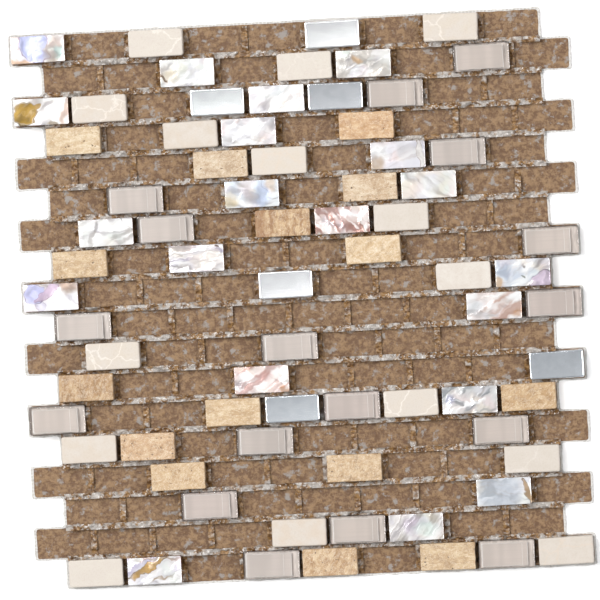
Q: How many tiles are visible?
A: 73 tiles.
